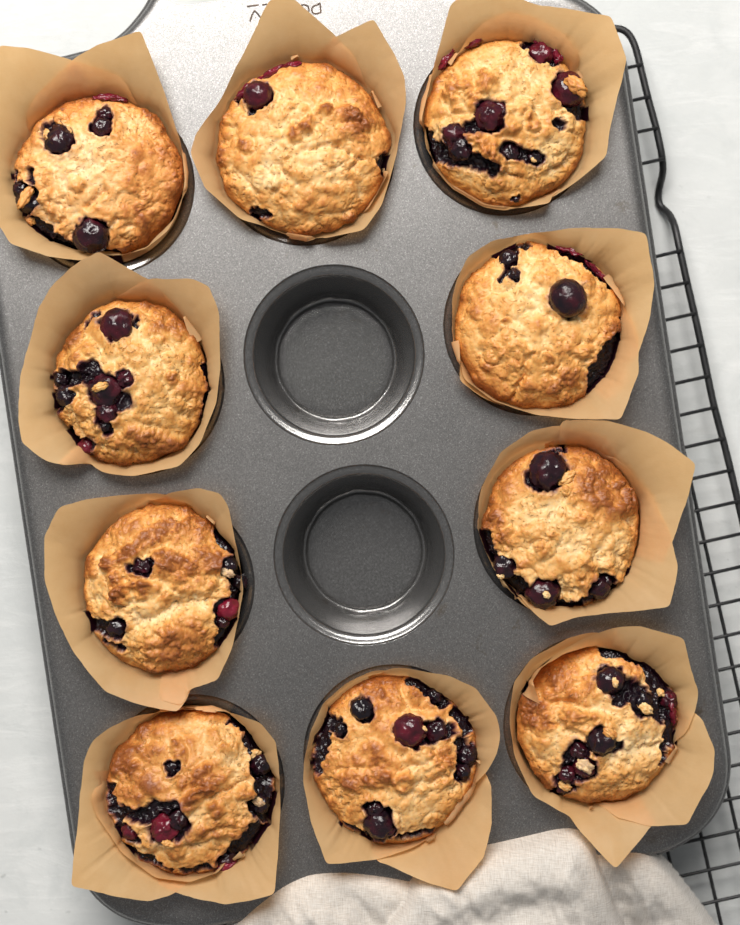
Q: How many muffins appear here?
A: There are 10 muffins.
